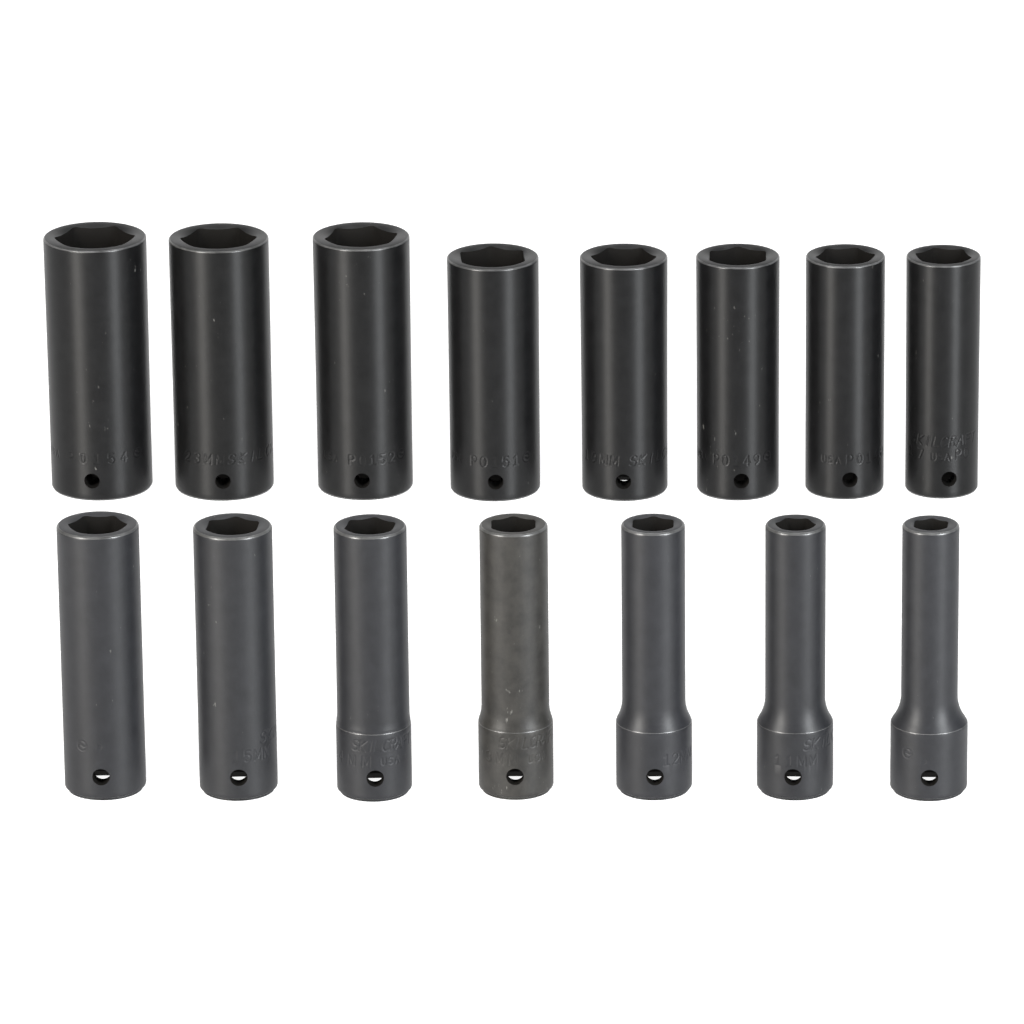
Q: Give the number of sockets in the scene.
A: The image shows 15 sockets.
